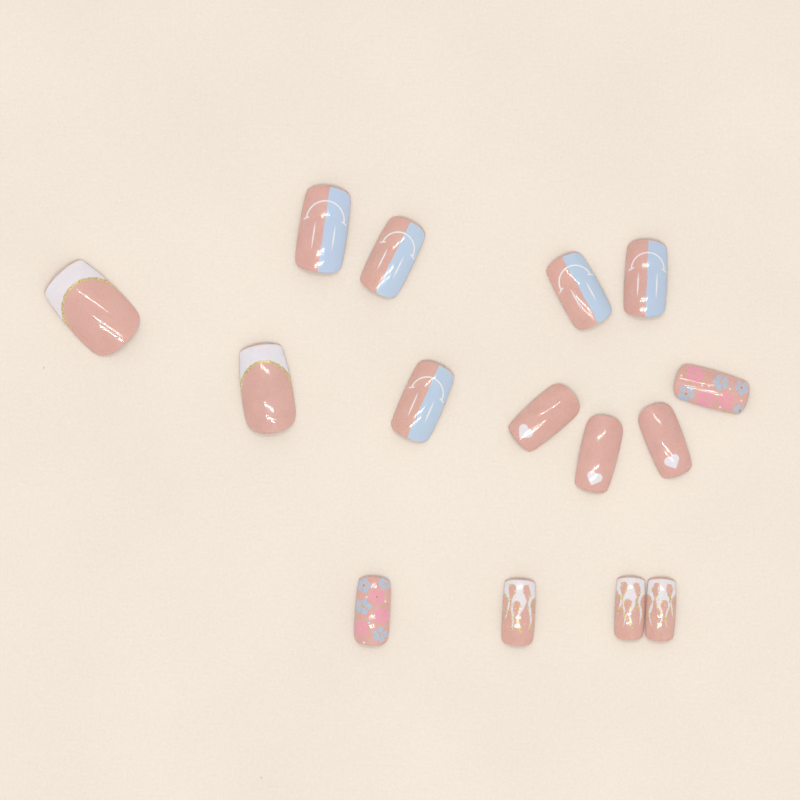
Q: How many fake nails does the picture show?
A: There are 15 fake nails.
